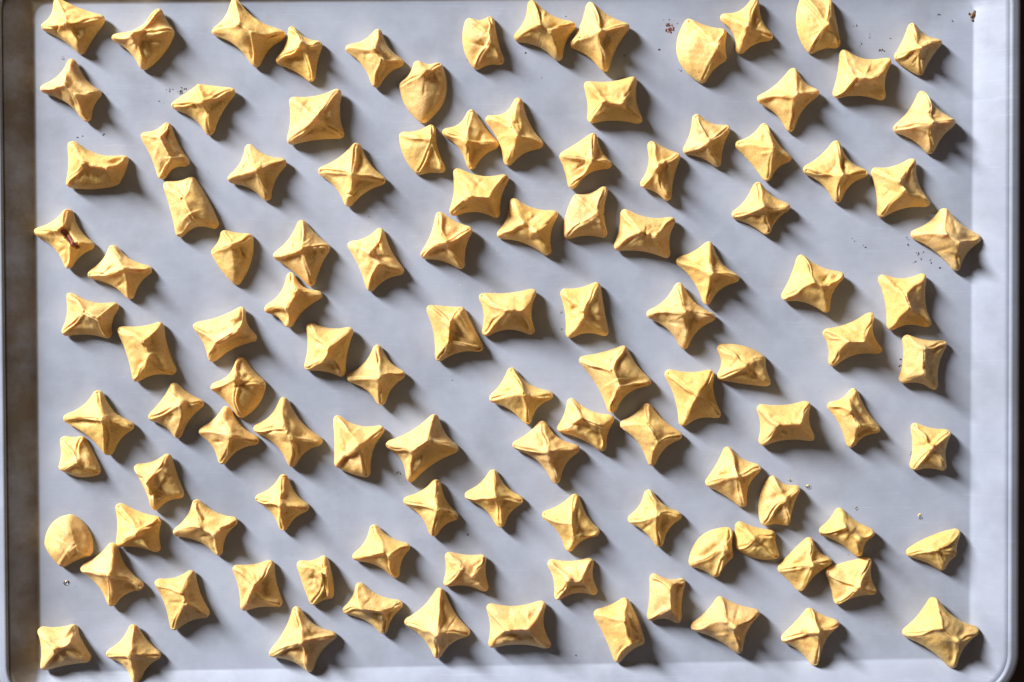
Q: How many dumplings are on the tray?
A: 114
